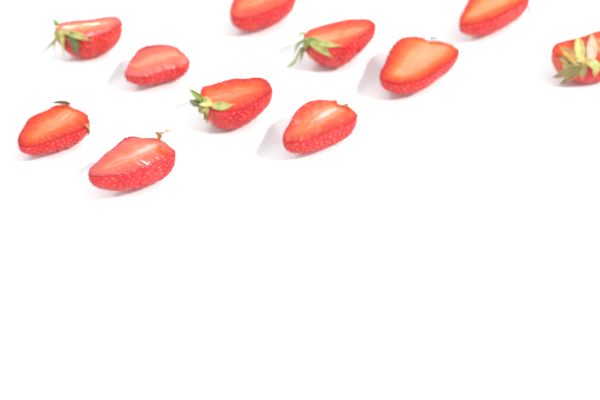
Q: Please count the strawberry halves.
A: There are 11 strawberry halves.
